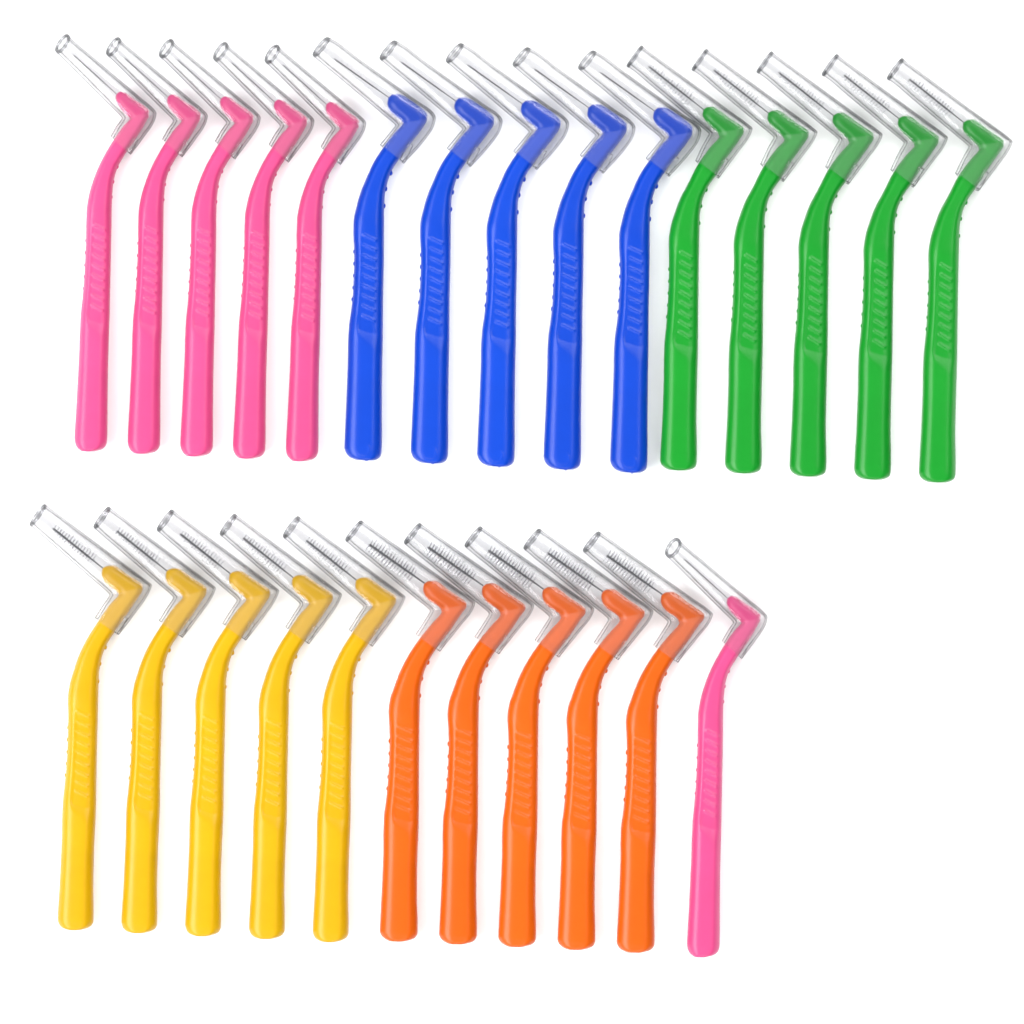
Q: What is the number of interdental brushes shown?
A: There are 26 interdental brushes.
